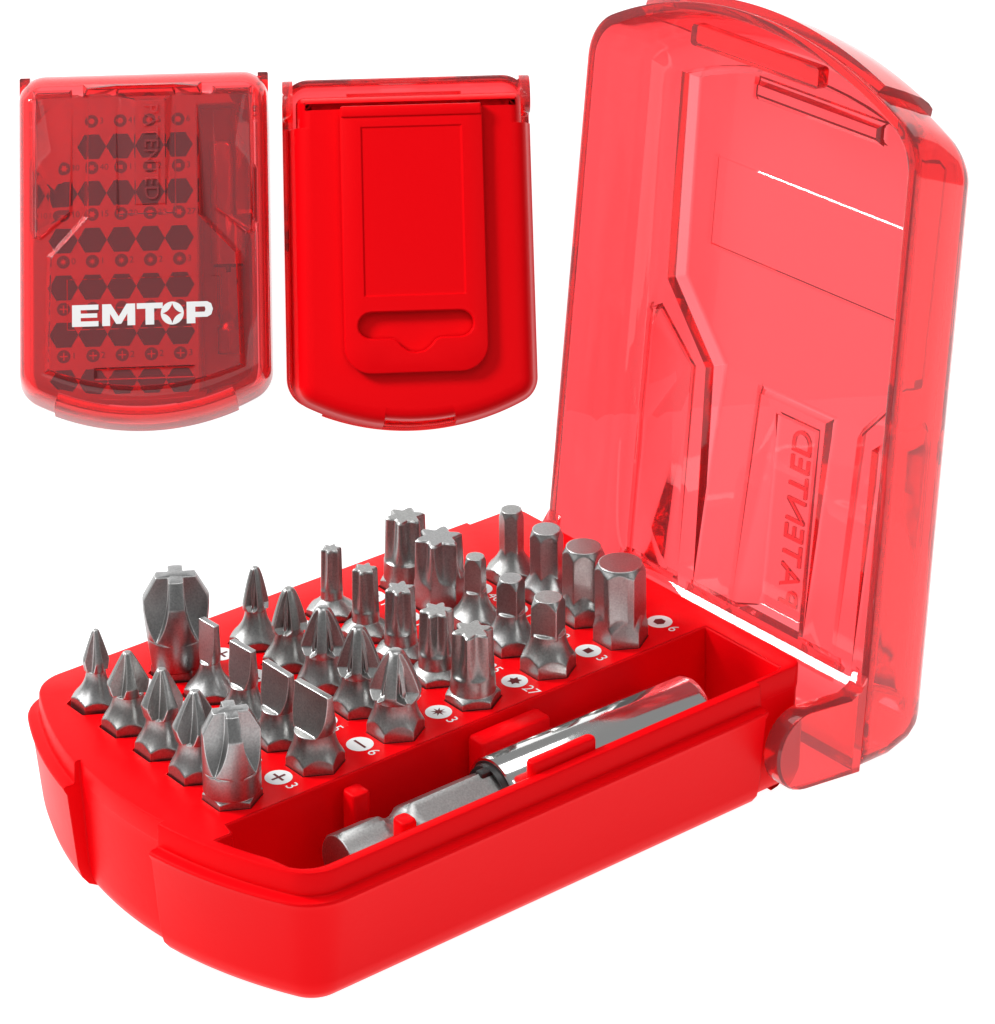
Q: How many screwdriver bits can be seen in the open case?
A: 29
